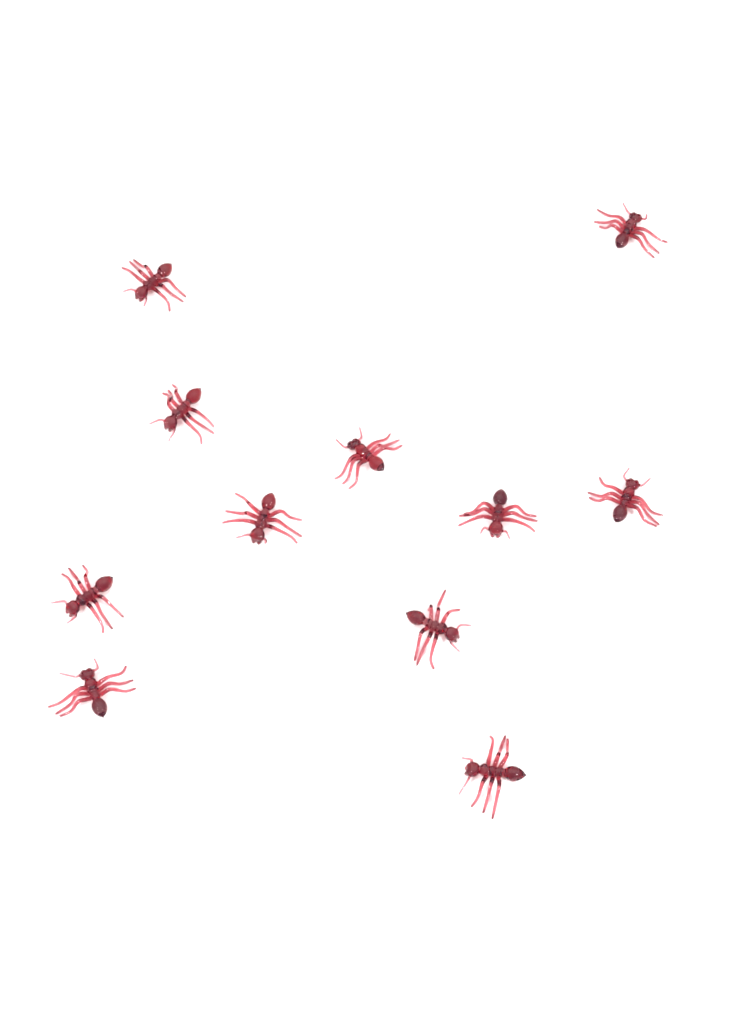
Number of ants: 11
